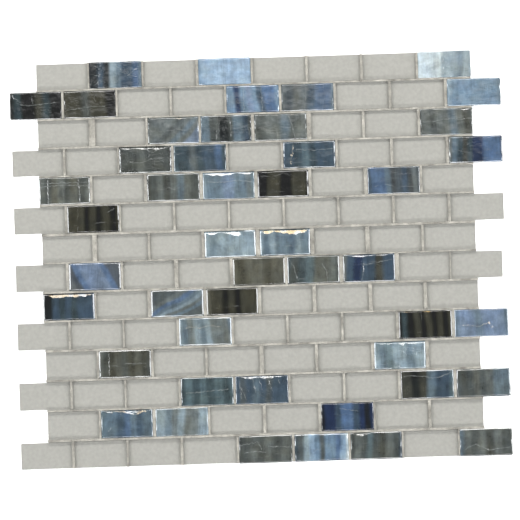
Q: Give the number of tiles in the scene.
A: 47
